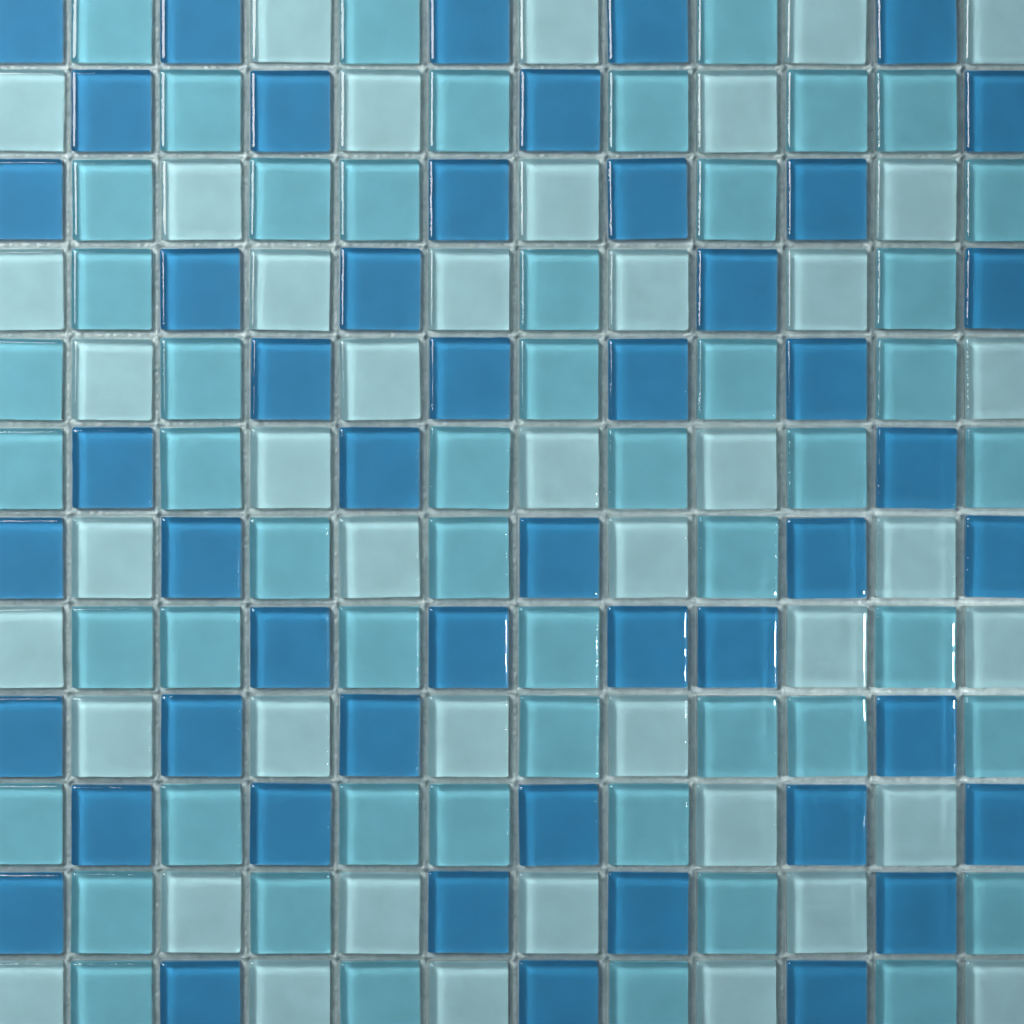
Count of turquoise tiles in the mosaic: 52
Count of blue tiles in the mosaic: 49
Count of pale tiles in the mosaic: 43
